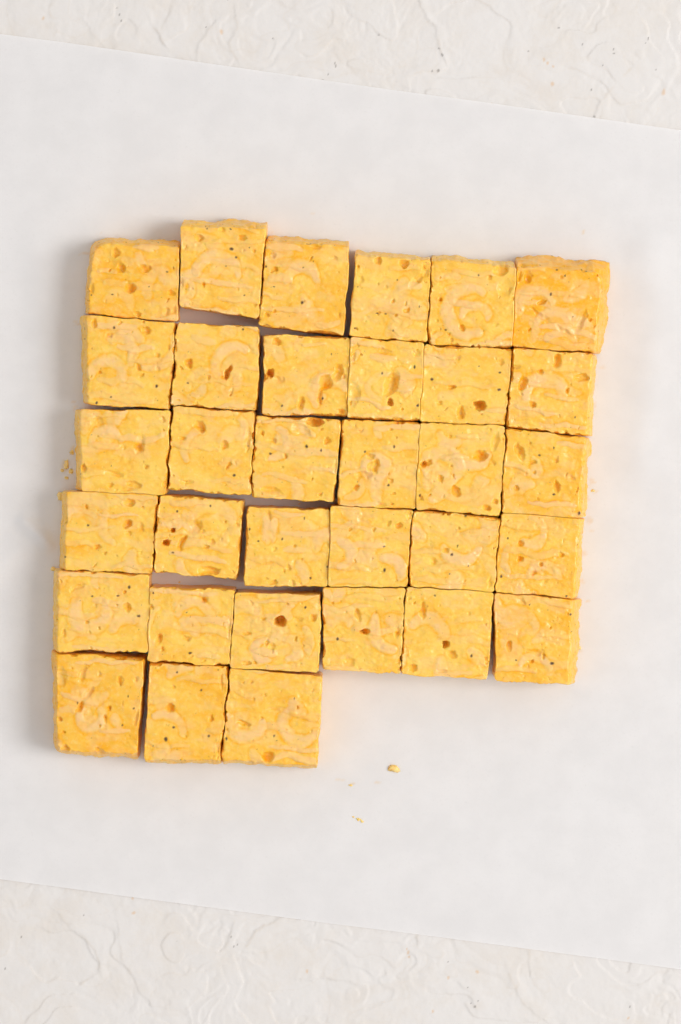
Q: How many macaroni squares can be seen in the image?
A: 33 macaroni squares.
